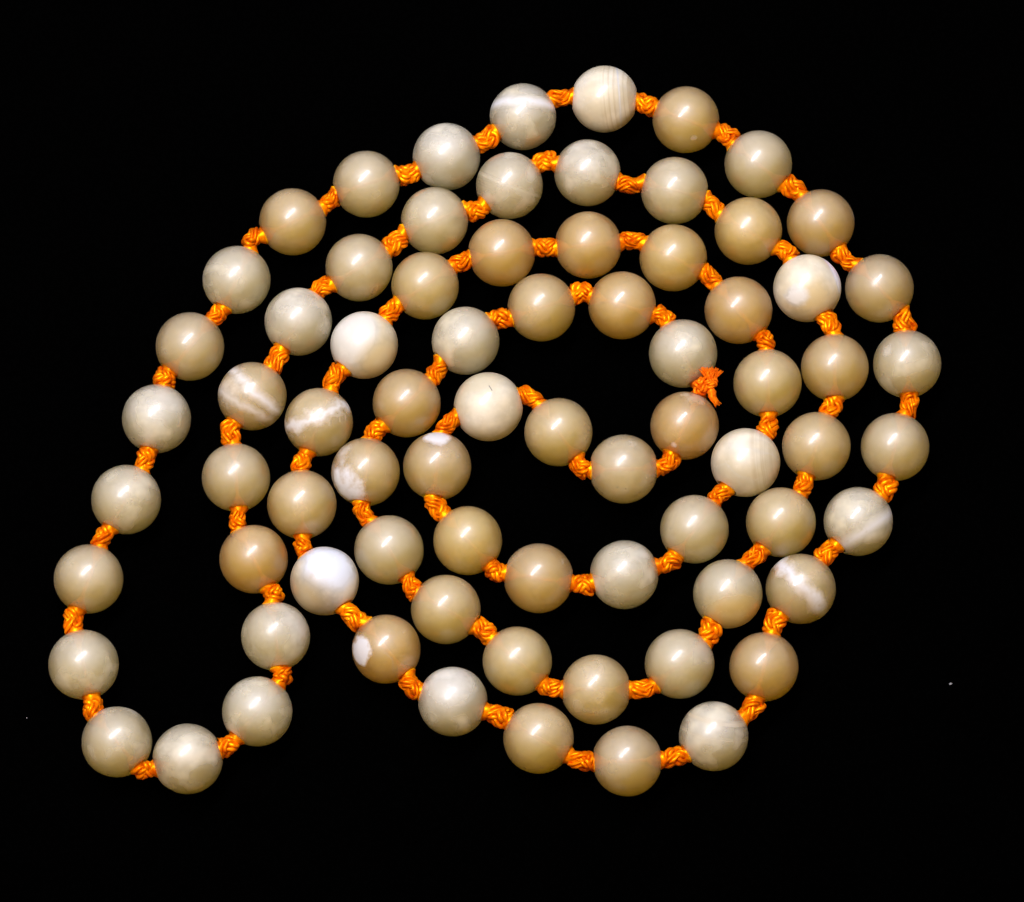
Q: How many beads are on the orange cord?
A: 75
